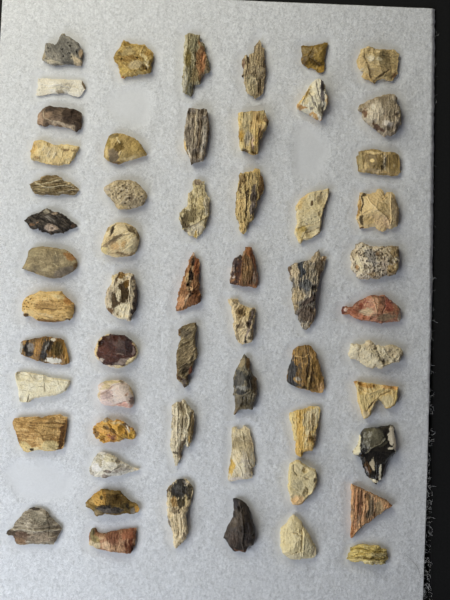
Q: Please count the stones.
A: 57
